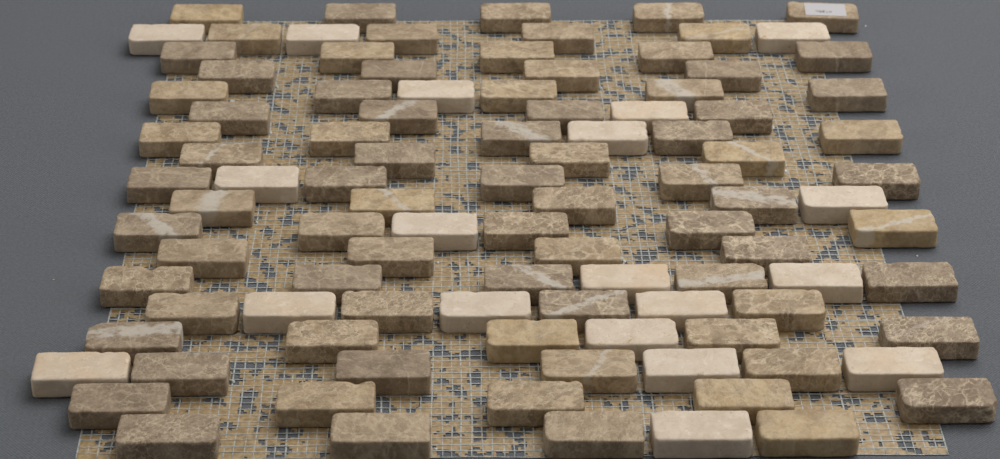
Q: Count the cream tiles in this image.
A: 19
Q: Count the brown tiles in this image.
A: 81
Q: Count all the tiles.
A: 100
